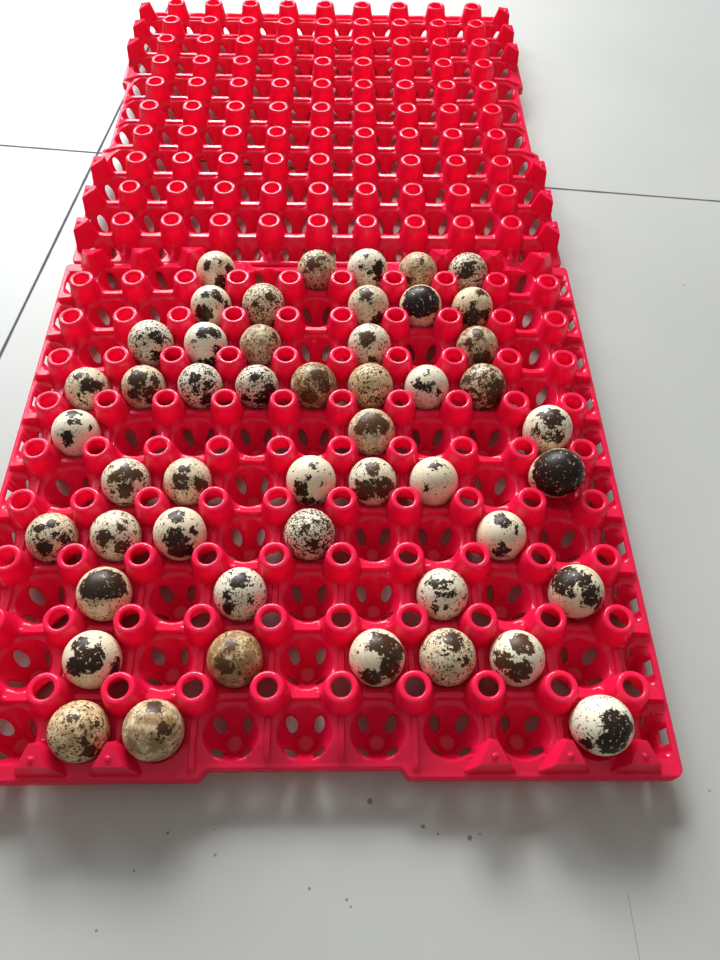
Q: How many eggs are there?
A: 49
